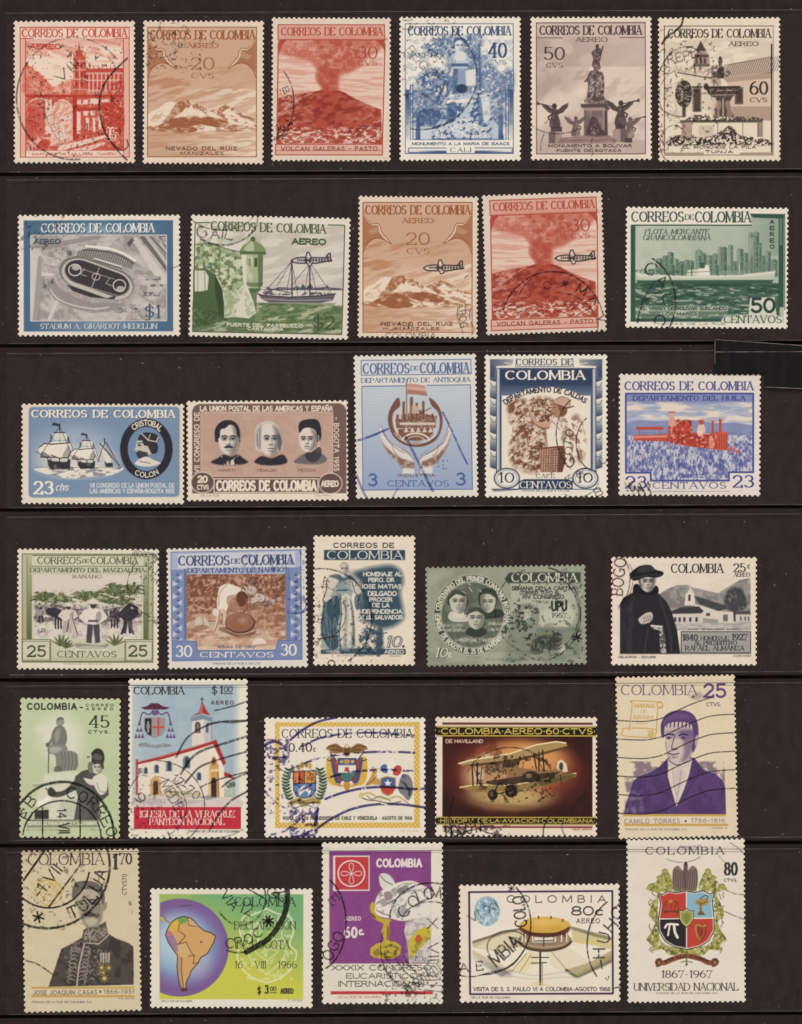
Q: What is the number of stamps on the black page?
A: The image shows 31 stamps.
